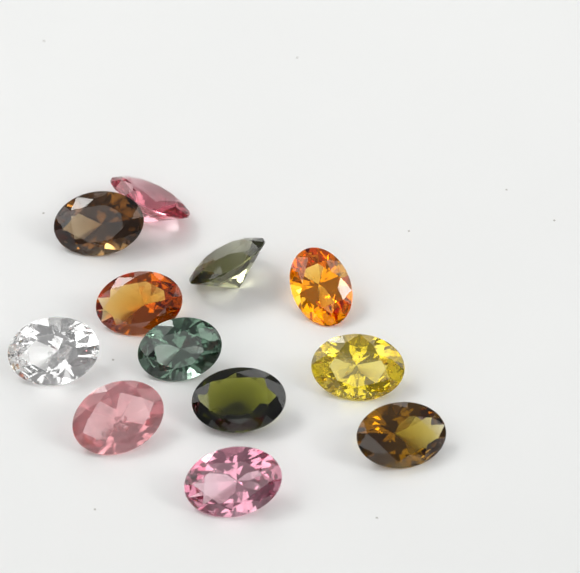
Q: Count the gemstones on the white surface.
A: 12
